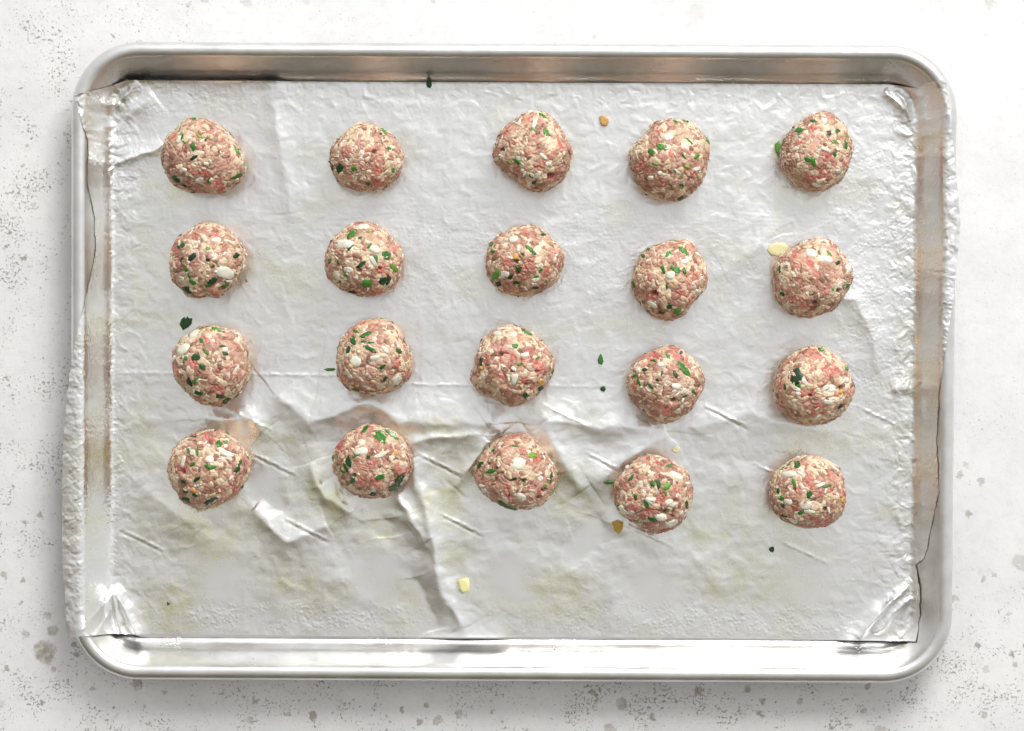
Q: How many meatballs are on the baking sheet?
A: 20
